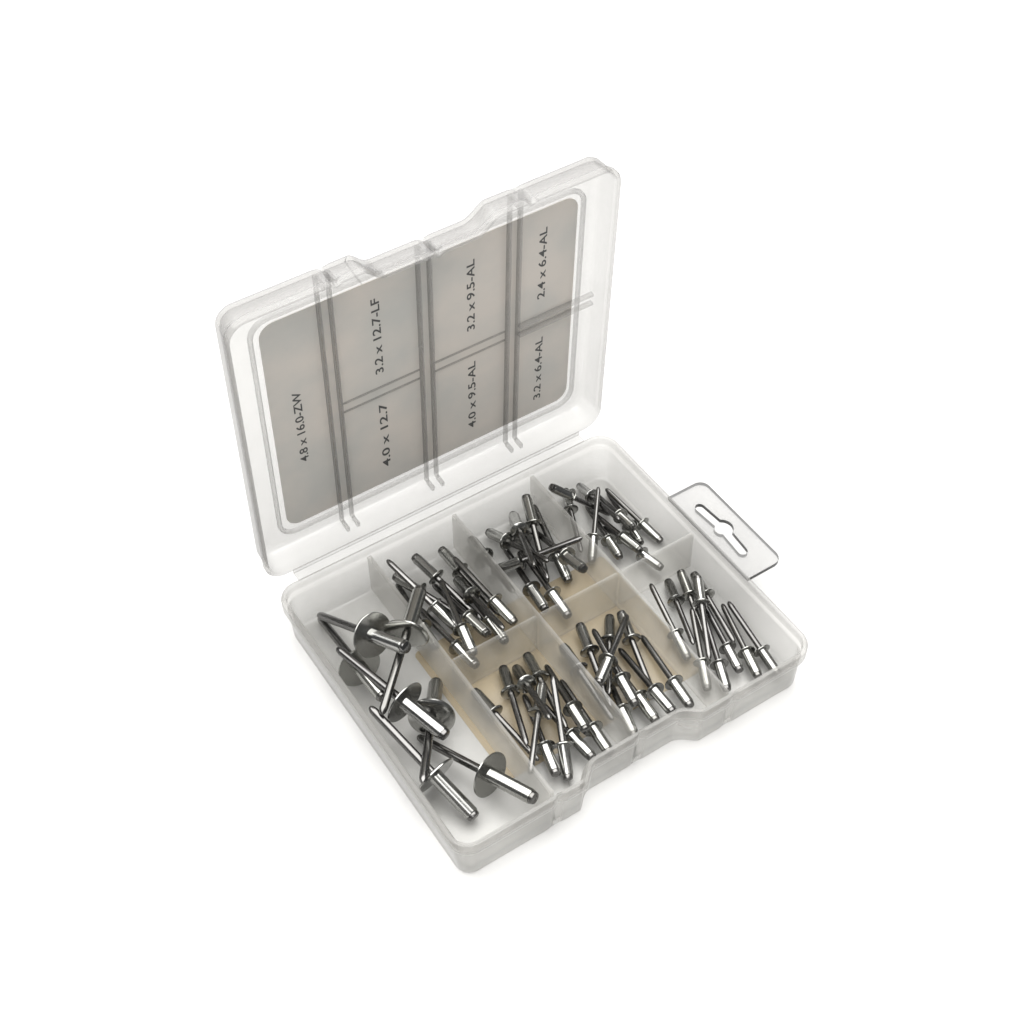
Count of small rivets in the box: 61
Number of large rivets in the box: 7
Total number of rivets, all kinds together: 68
